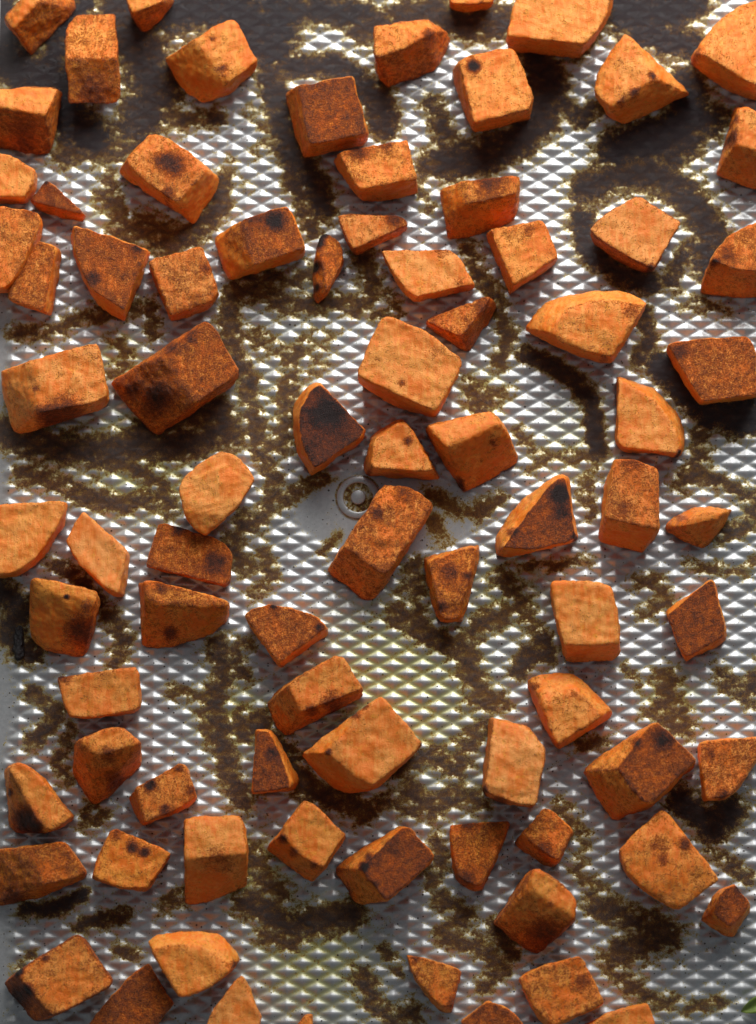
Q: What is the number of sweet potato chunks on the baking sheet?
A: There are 83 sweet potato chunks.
